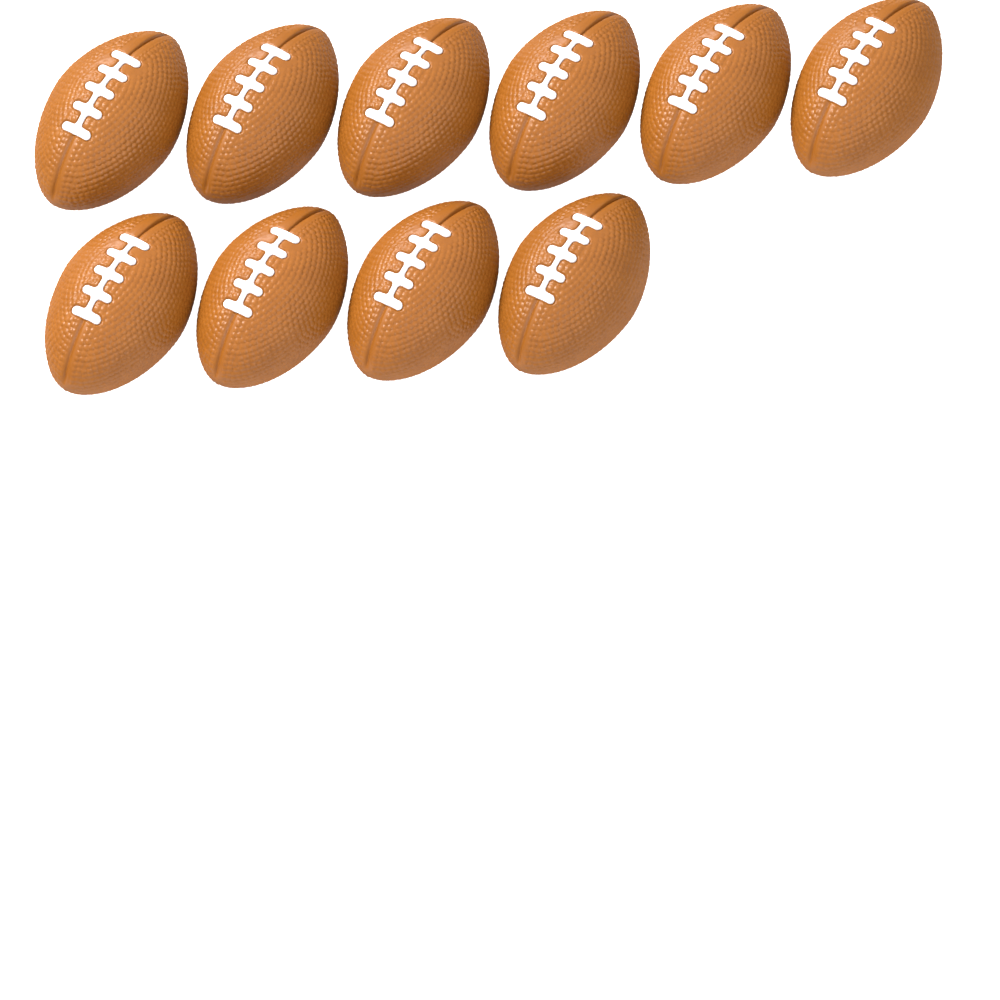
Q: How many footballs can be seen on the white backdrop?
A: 10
